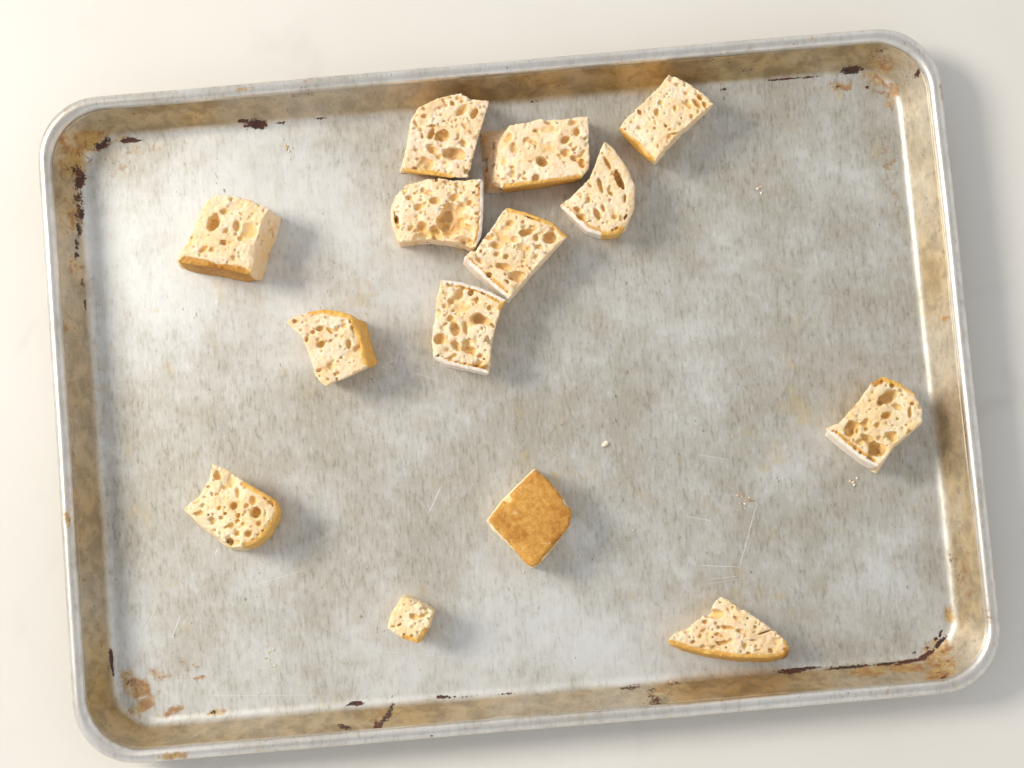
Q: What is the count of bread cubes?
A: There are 14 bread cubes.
